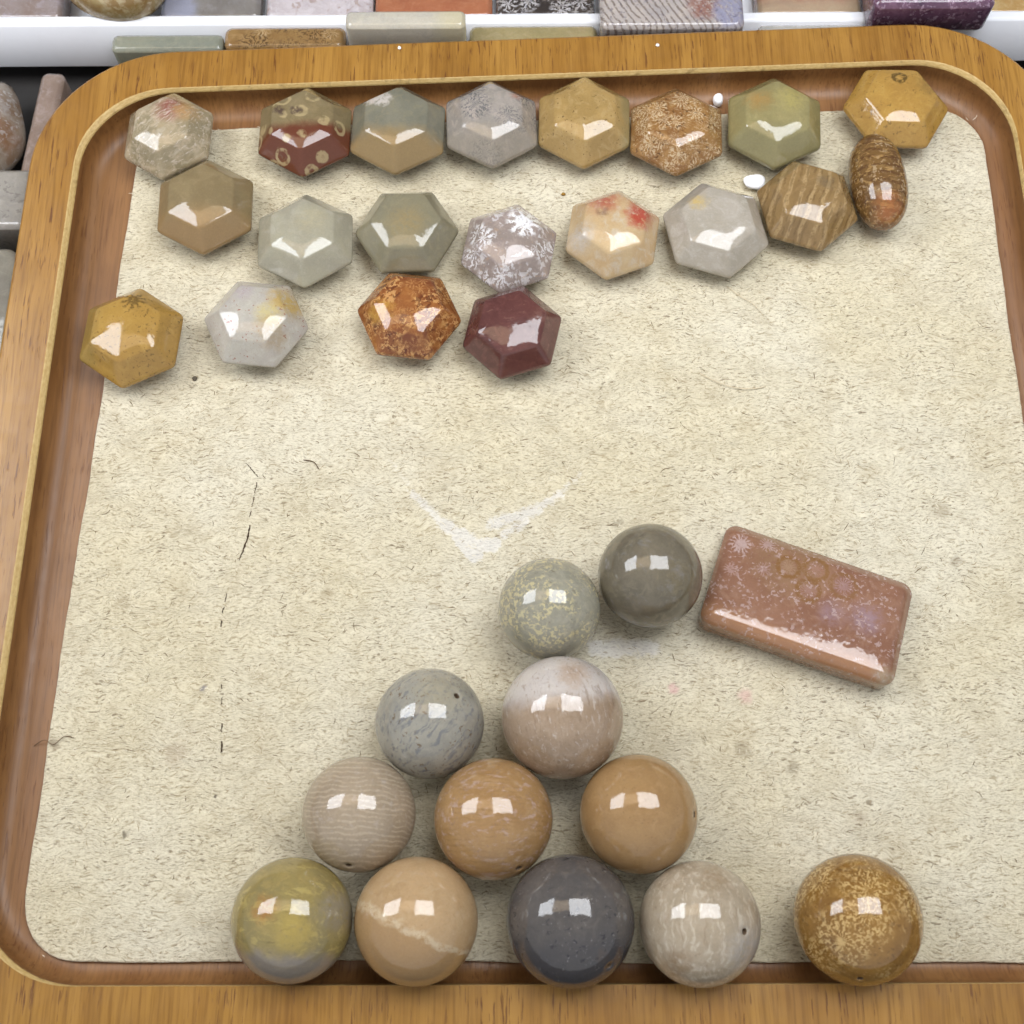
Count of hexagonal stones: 19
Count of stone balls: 12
